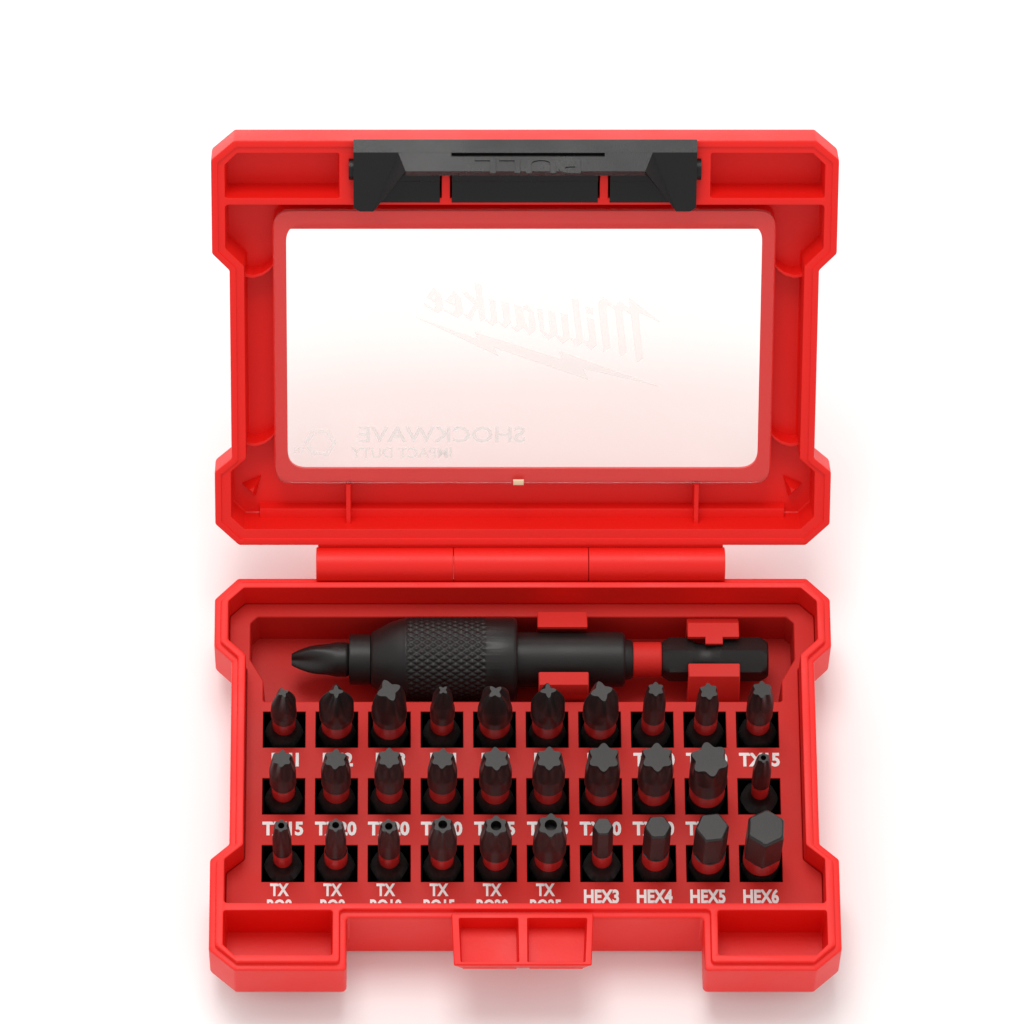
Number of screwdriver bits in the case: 31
